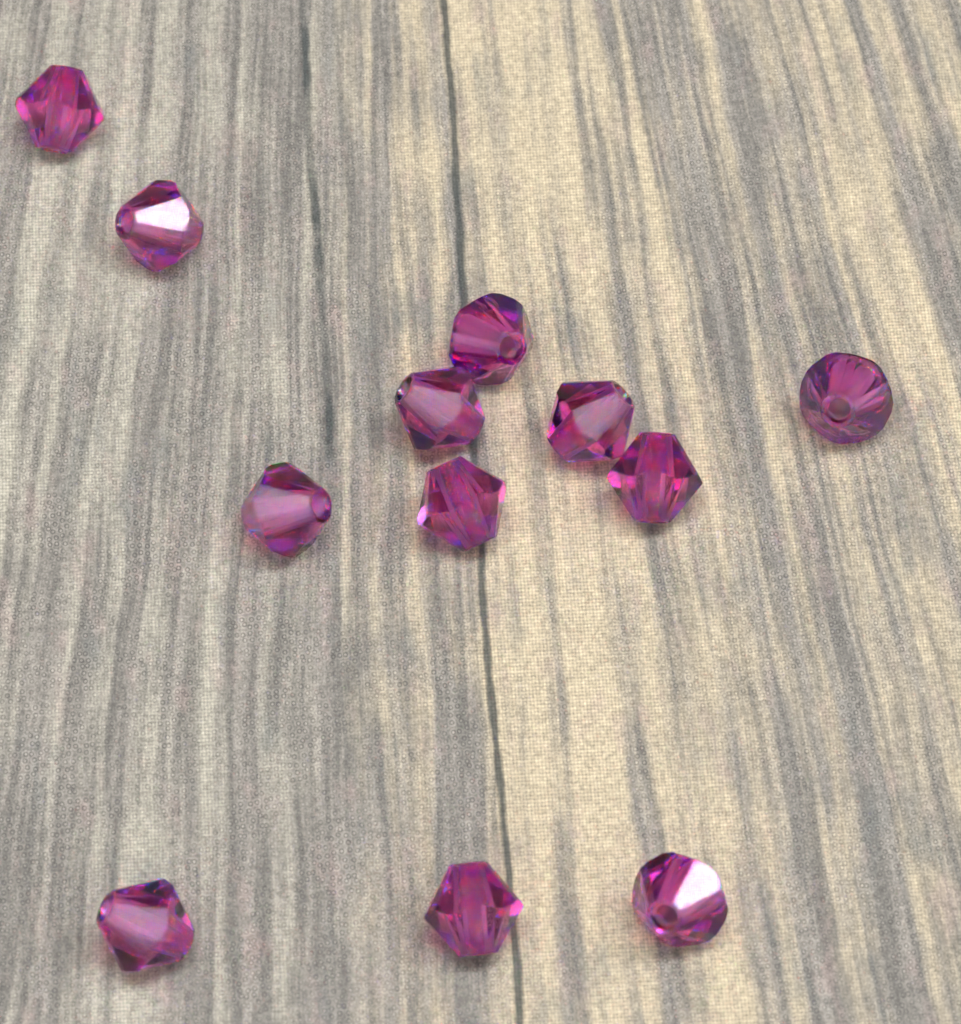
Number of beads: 12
